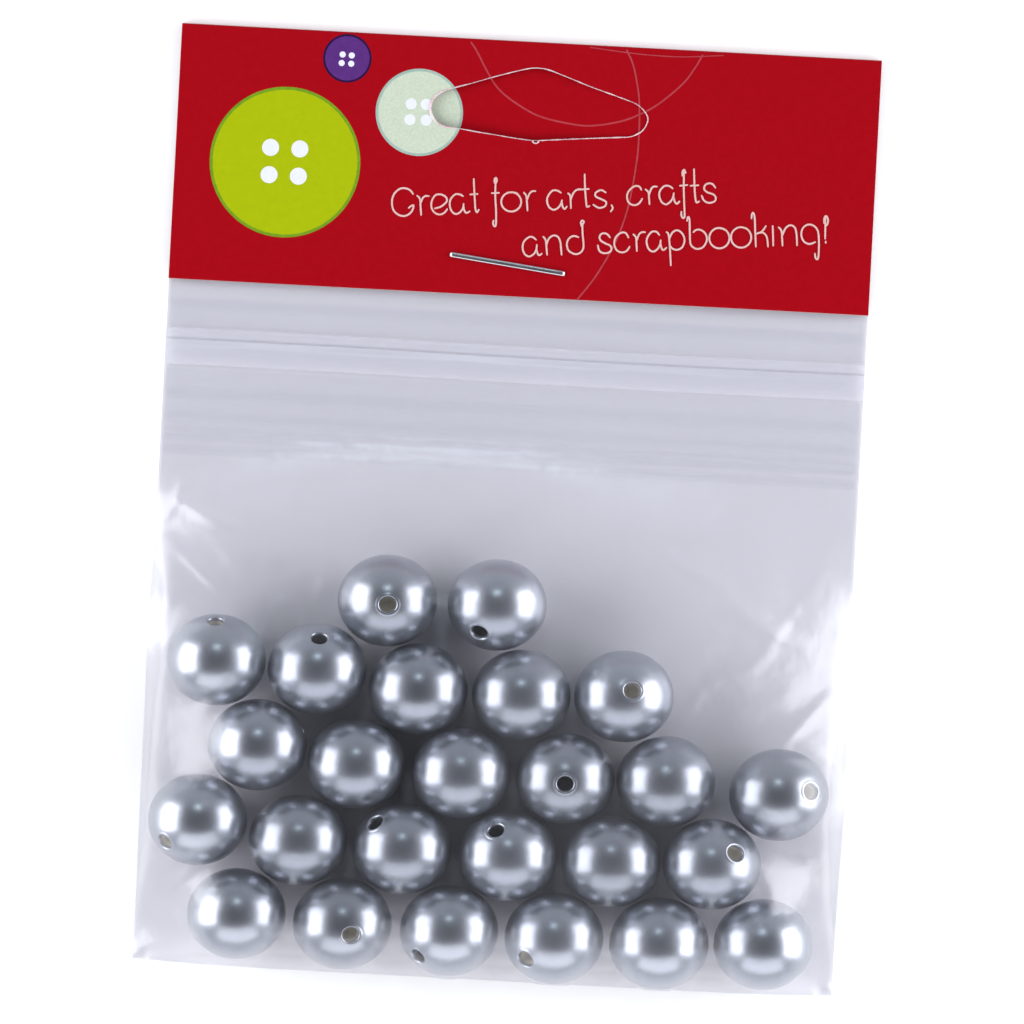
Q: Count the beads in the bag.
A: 25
